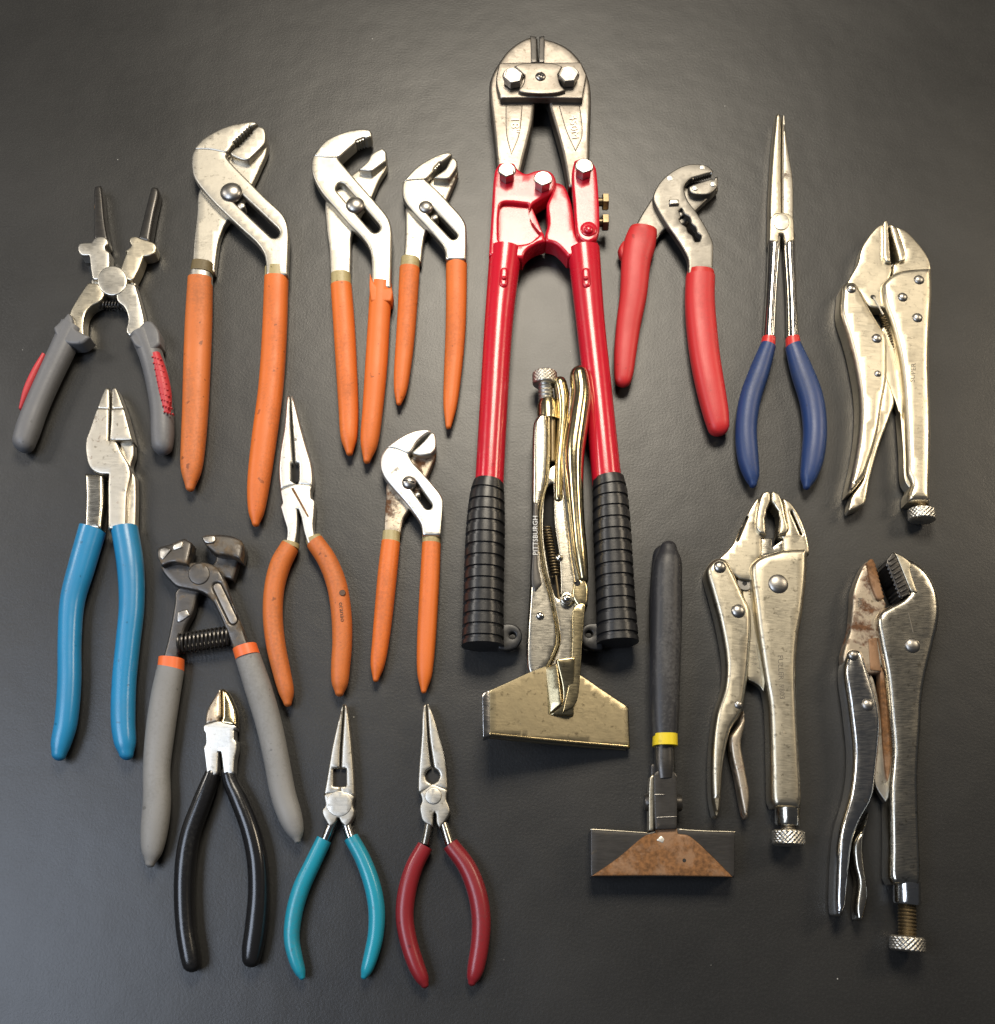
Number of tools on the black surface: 19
